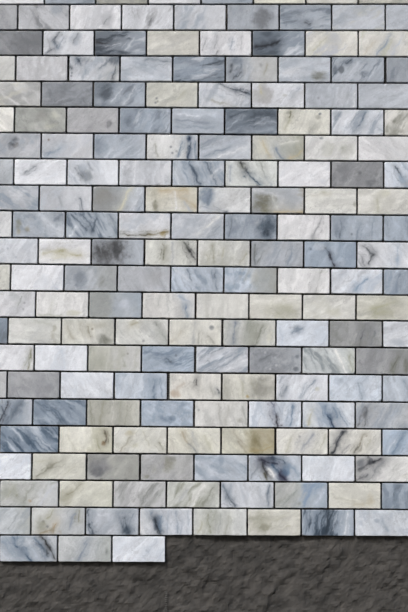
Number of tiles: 179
